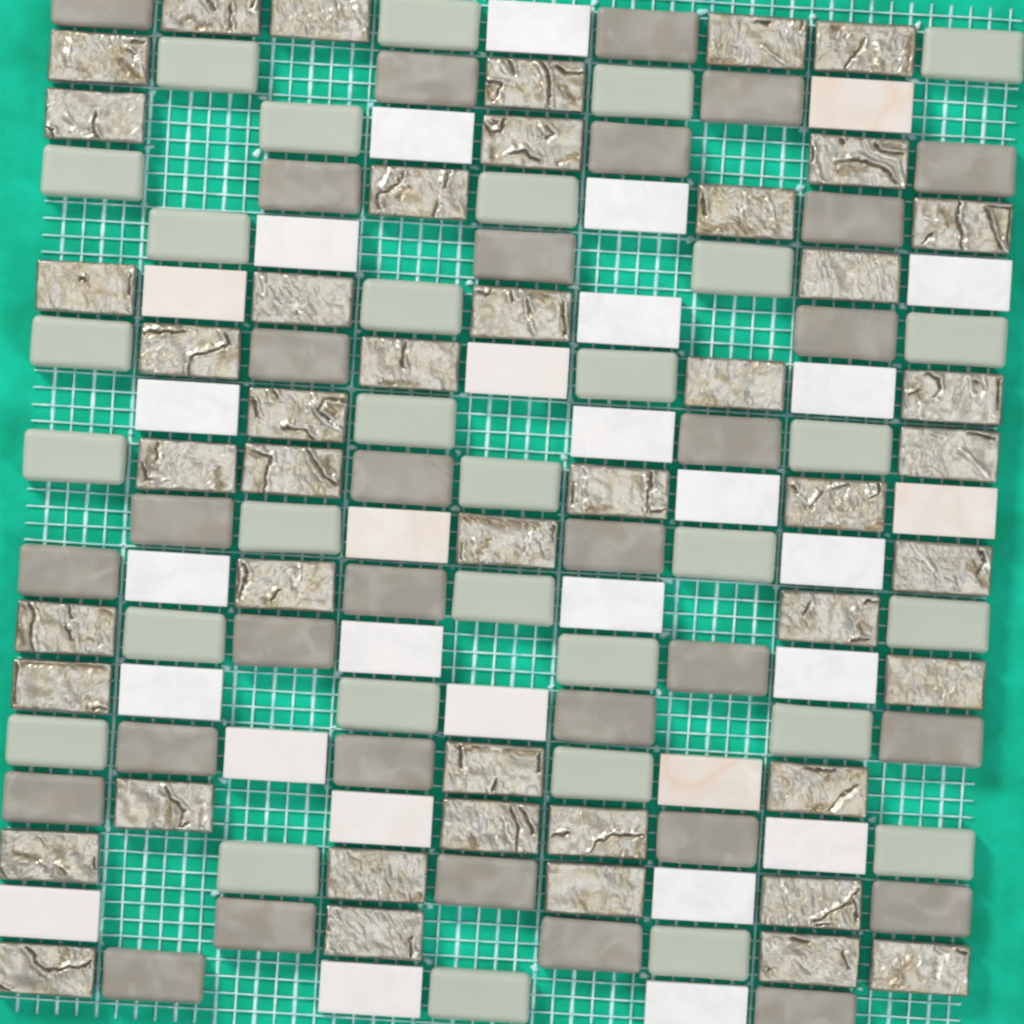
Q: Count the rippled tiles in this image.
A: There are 46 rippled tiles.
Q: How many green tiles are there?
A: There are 31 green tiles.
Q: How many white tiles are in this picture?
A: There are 30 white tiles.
